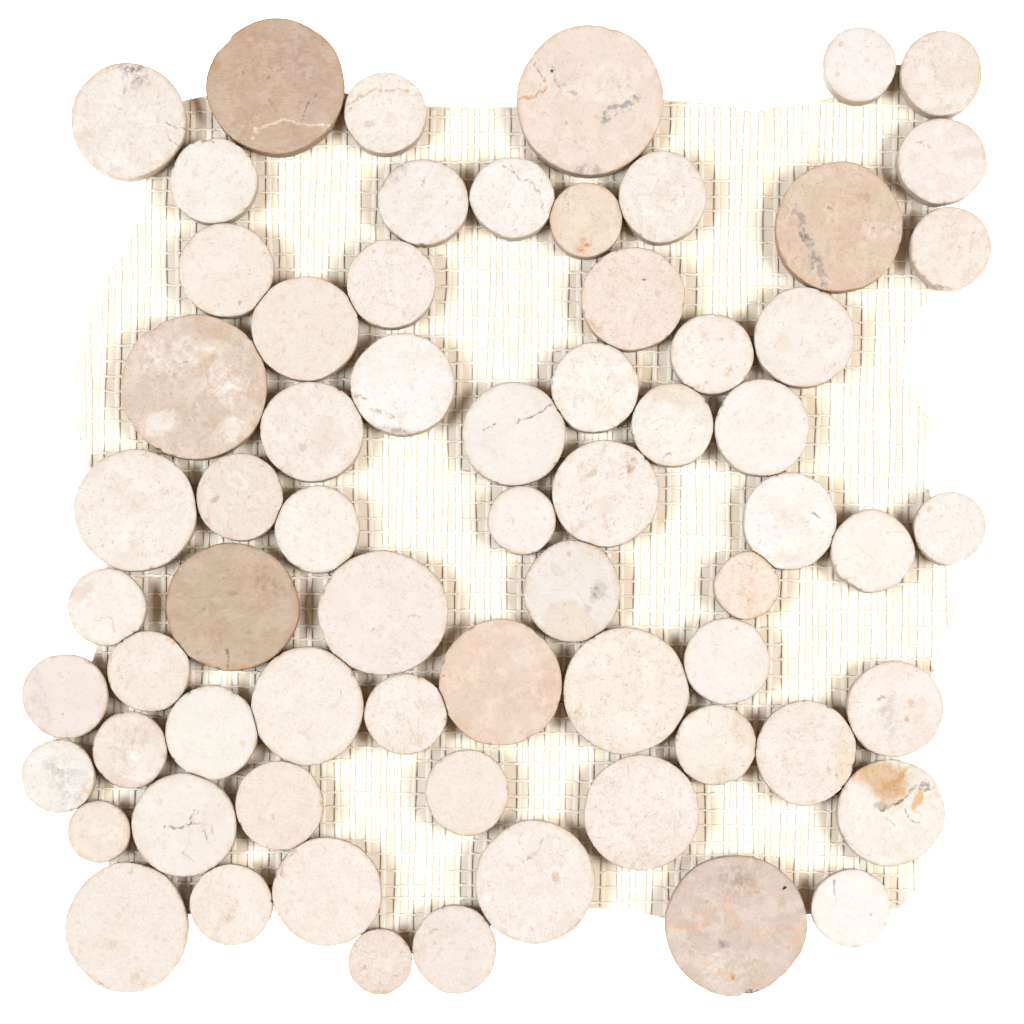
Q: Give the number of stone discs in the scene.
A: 67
